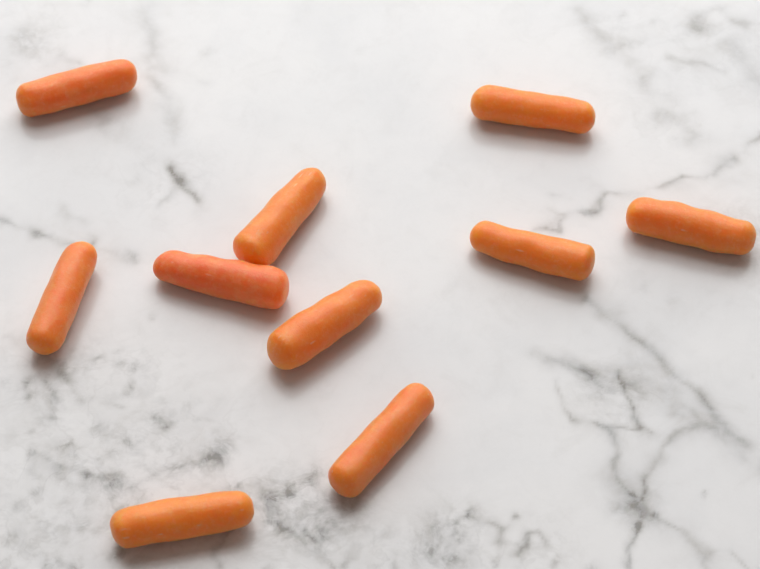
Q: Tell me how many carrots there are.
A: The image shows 10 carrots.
